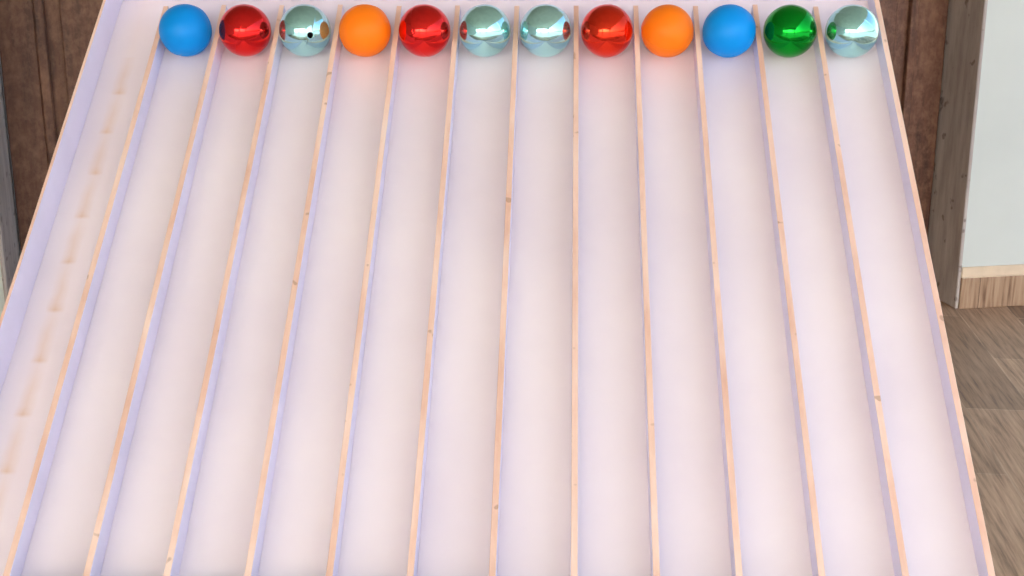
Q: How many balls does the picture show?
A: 12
